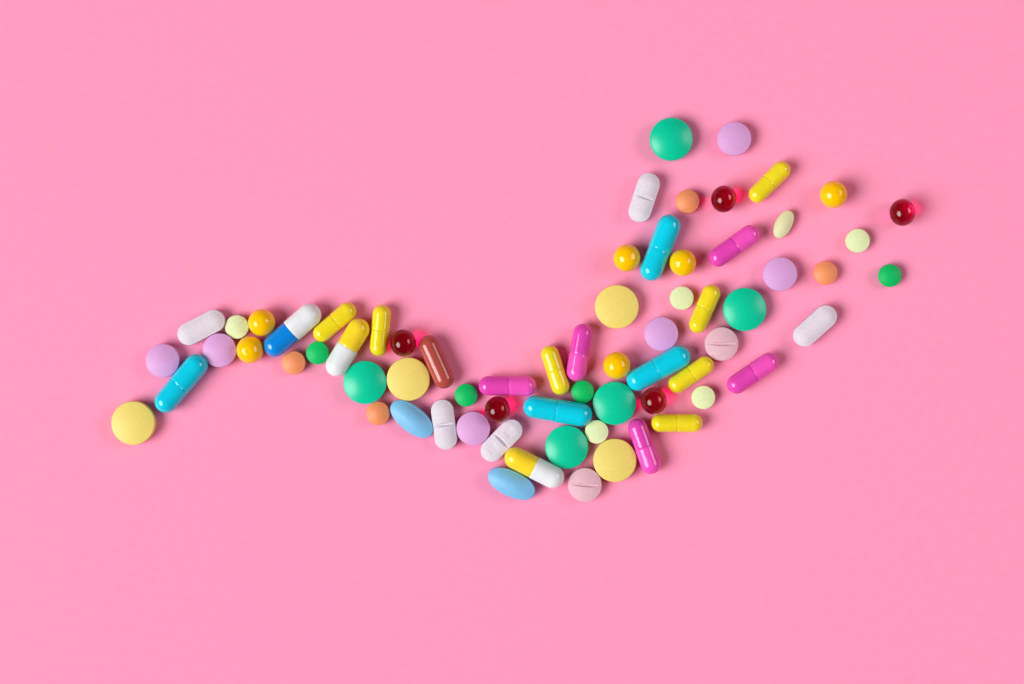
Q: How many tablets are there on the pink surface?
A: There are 38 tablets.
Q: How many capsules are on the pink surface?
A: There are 20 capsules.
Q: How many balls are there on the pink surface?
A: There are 11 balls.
